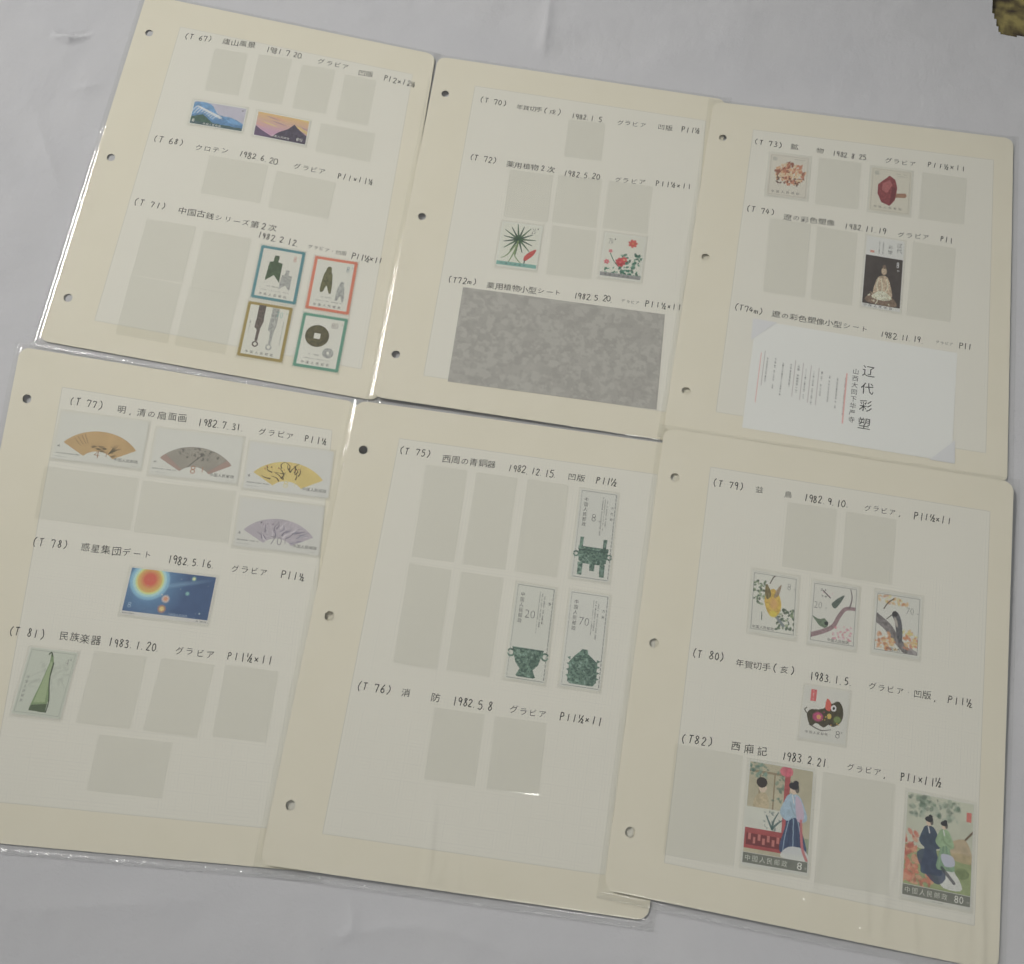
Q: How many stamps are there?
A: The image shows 26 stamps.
